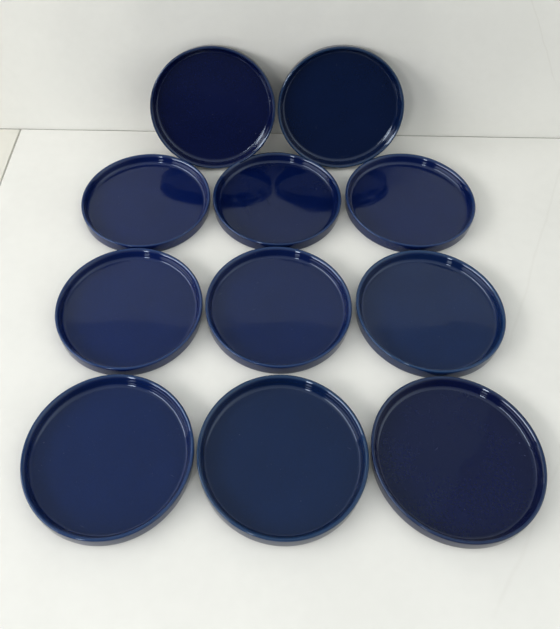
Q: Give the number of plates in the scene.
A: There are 11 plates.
